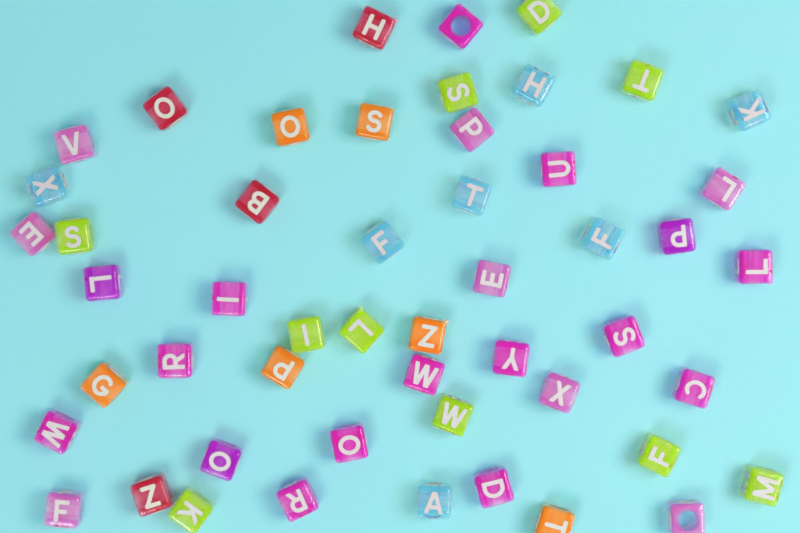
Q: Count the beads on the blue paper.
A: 51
